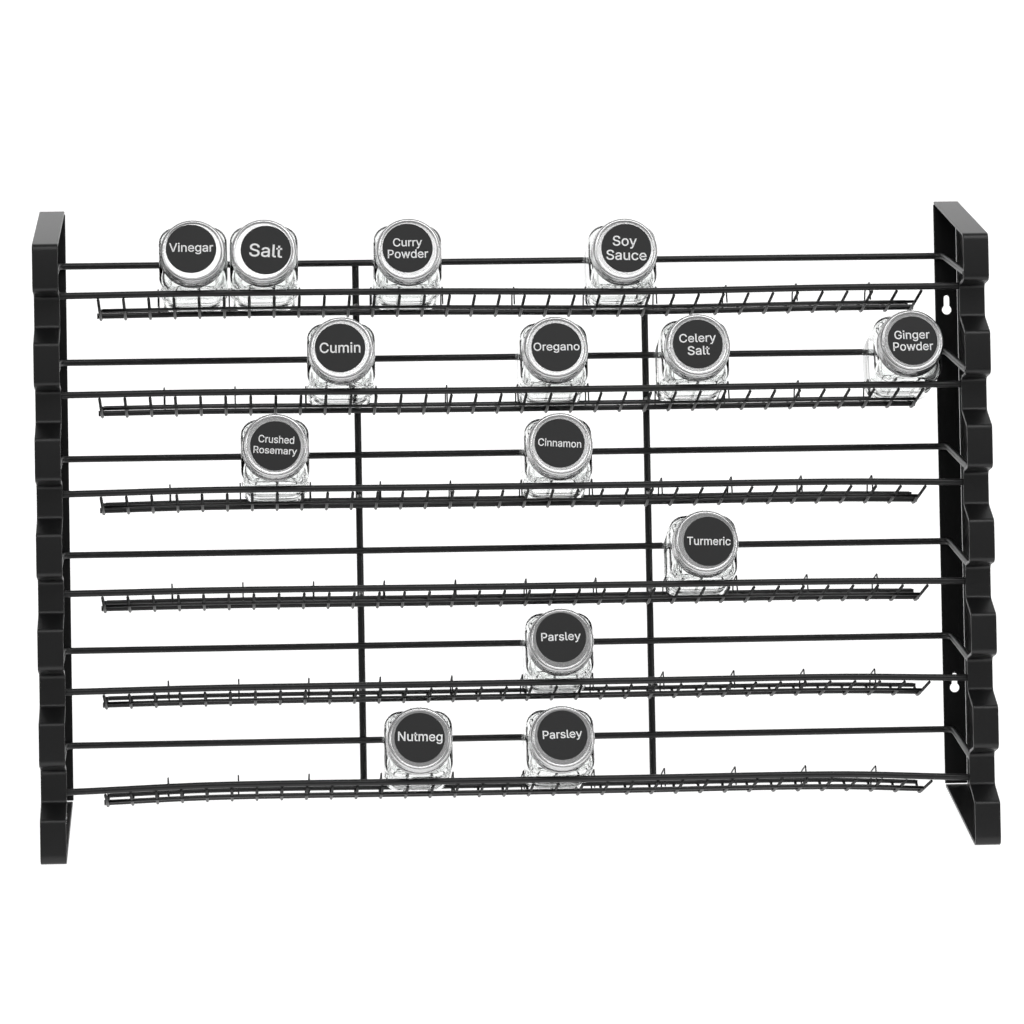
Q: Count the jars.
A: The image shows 14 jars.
